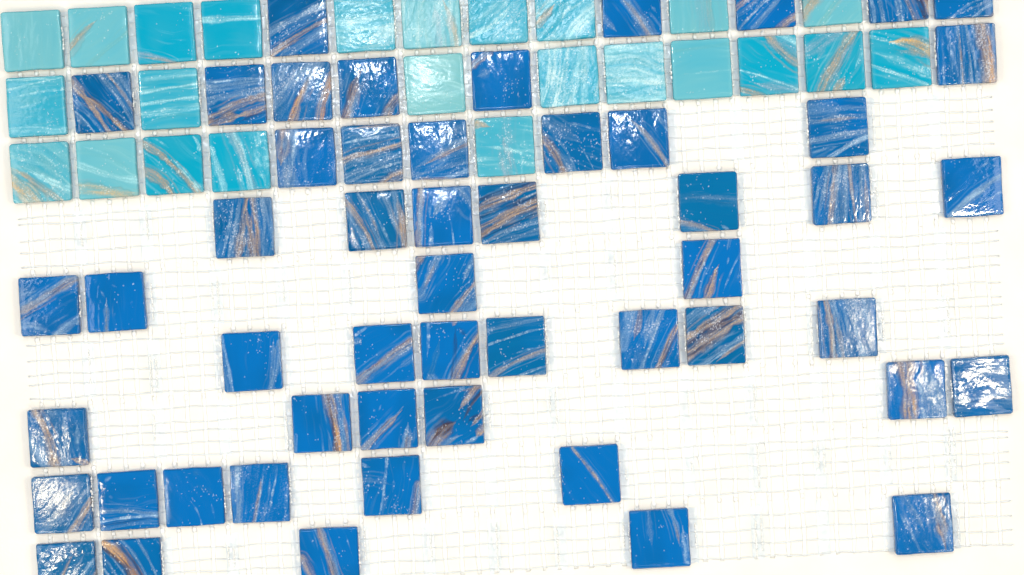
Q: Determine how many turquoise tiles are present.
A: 24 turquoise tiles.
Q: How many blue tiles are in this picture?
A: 52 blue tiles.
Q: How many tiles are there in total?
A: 76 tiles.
